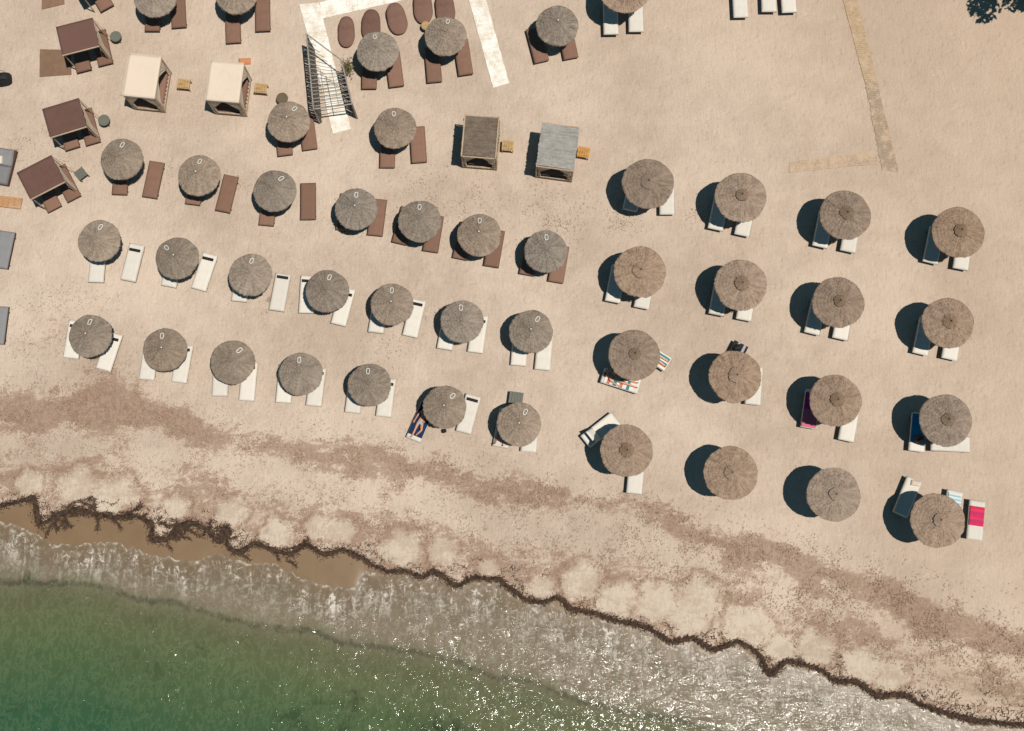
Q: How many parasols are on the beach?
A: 45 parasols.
